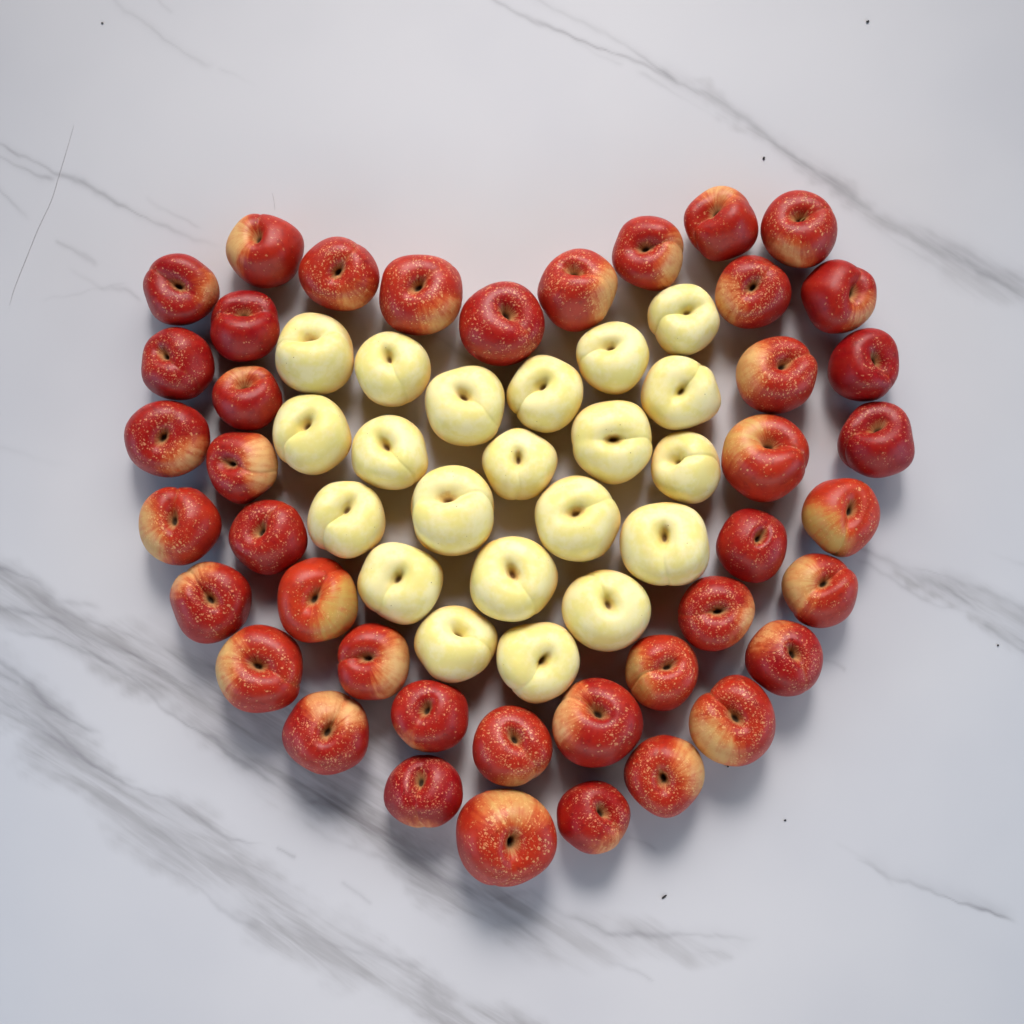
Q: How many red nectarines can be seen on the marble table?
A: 41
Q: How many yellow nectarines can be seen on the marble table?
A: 21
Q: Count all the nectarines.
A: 62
